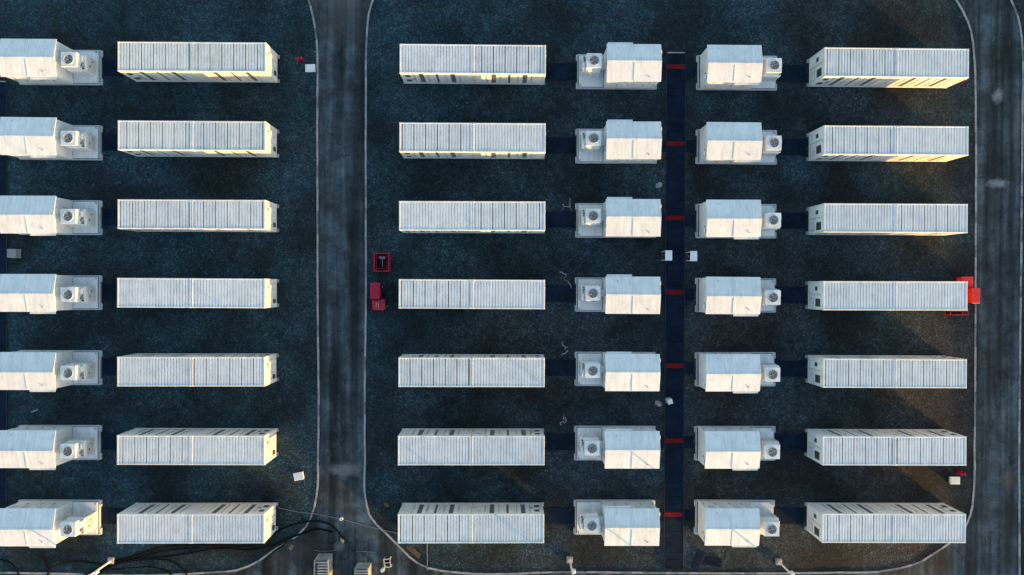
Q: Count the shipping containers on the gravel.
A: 21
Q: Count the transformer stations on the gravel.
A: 21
